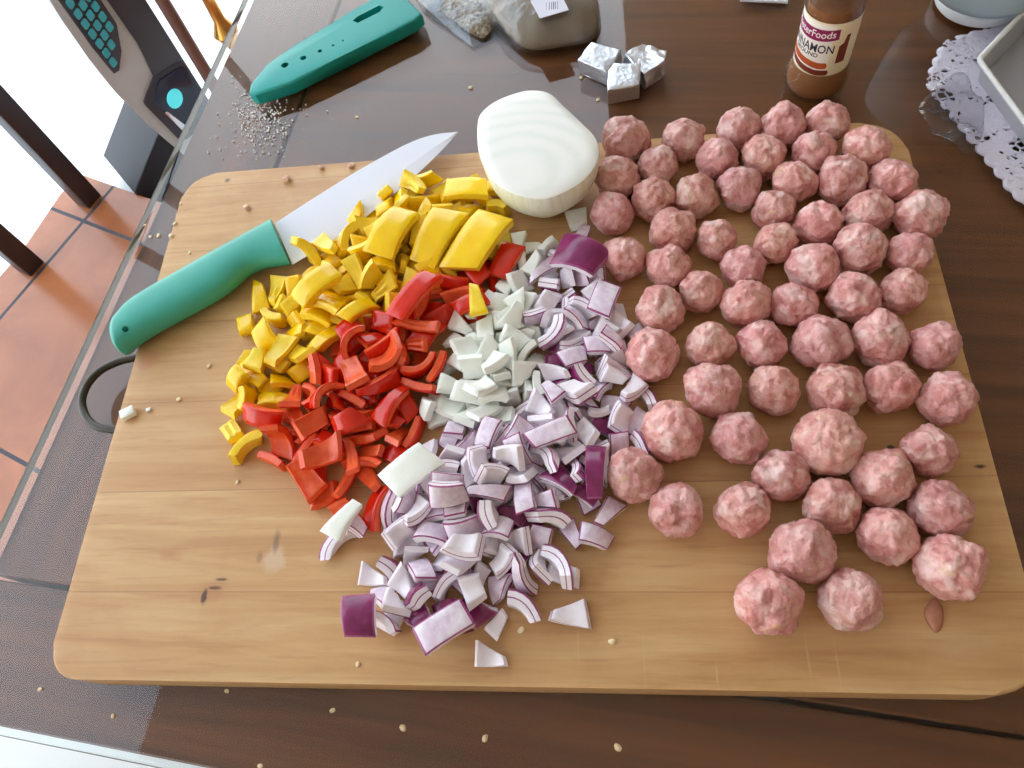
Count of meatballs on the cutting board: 64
